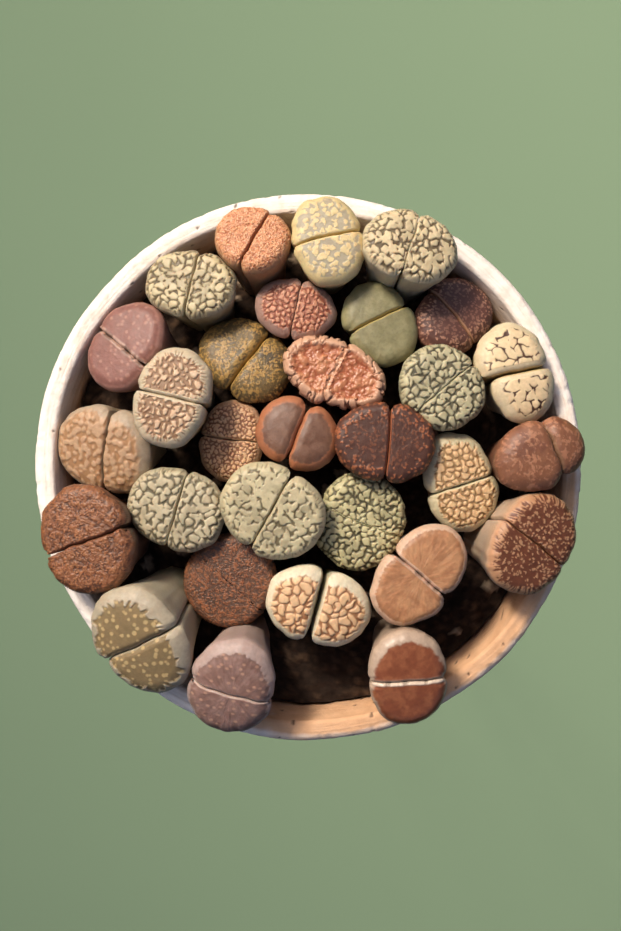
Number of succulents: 30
